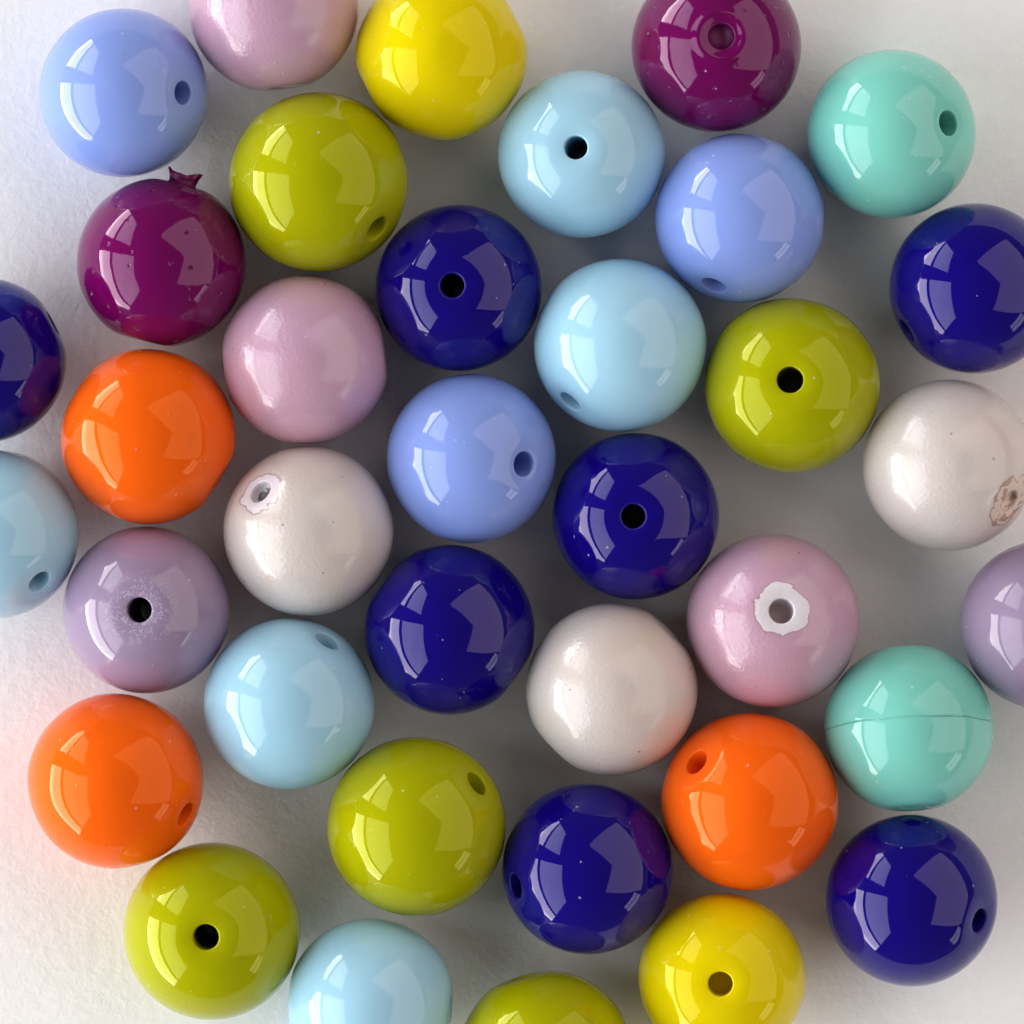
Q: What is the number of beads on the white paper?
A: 37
